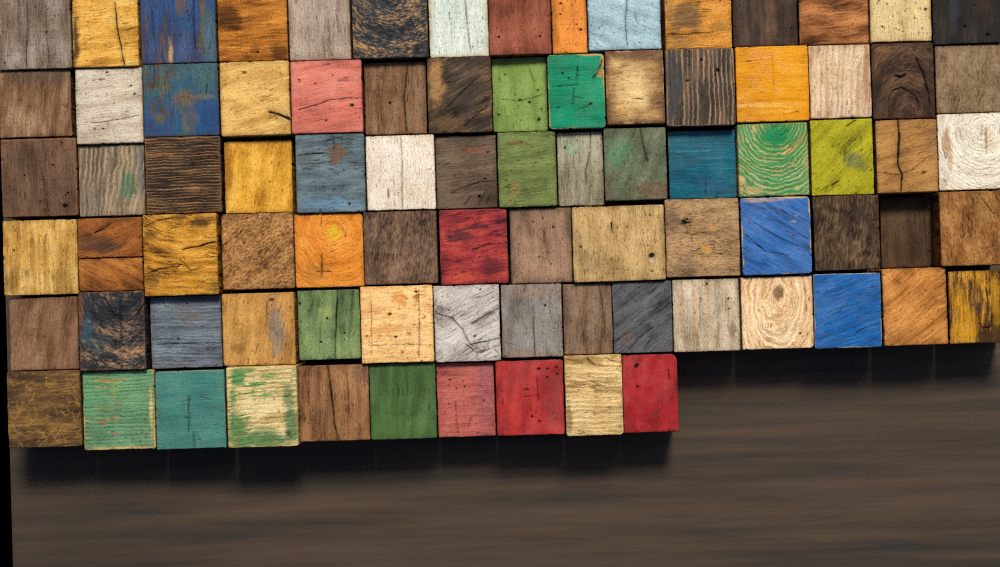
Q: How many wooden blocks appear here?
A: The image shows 85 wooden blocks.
